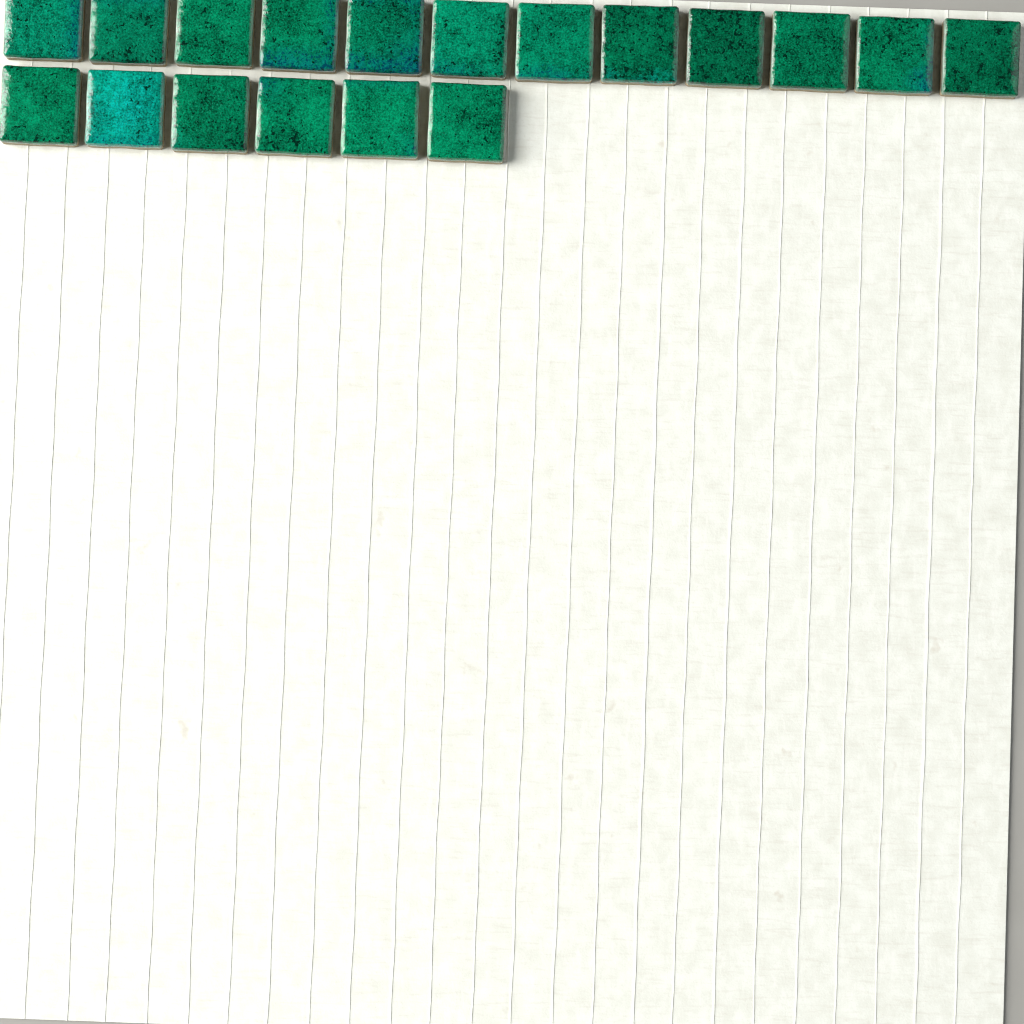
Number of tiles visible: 18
